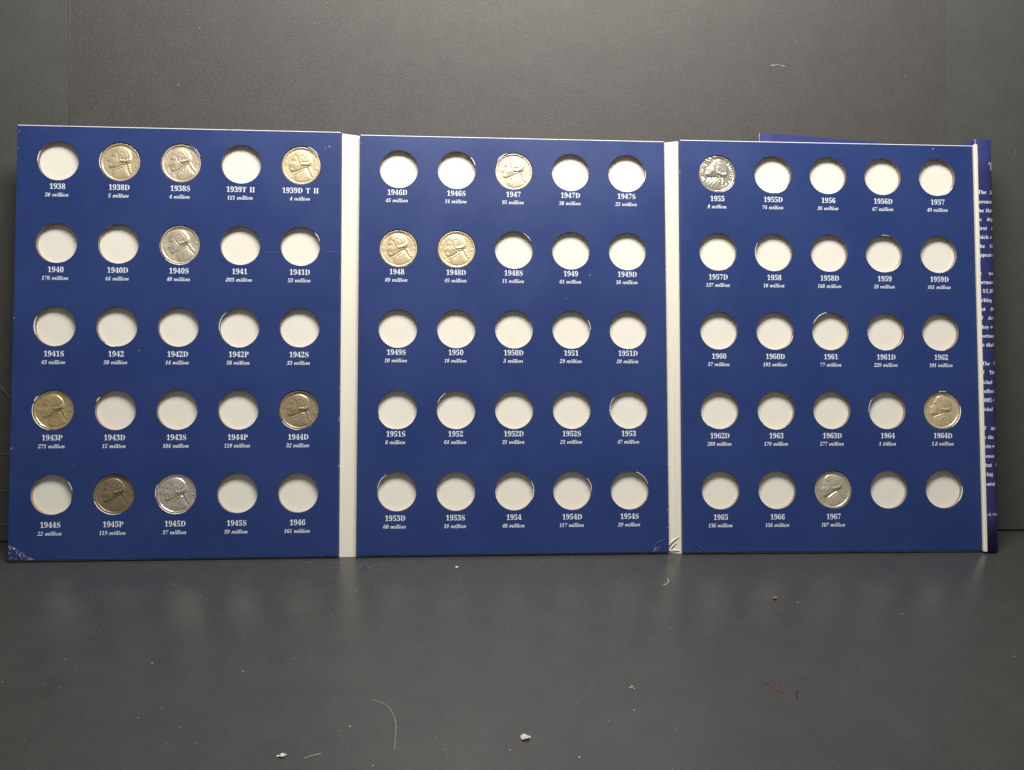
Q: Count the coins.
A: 14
